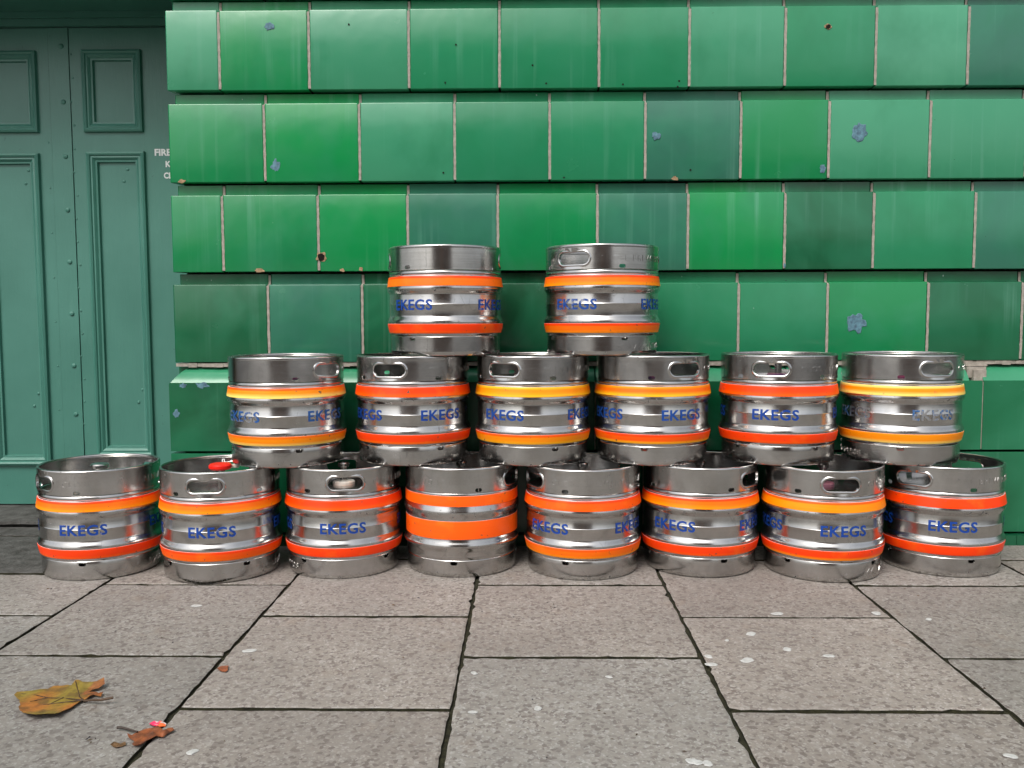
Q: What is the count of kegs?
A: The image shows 16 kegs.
